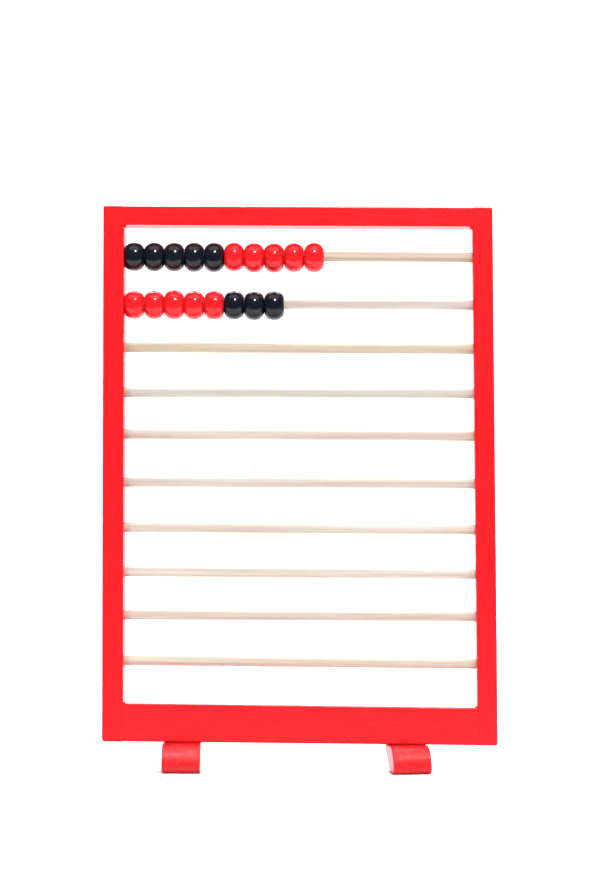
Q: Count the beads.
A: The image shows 18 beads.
